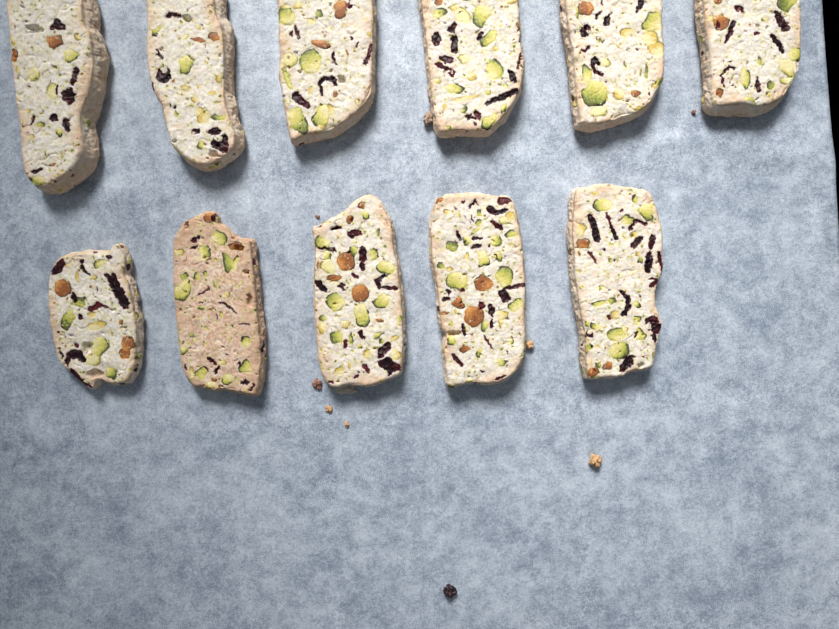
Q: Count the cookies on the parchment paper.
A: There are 11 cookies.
